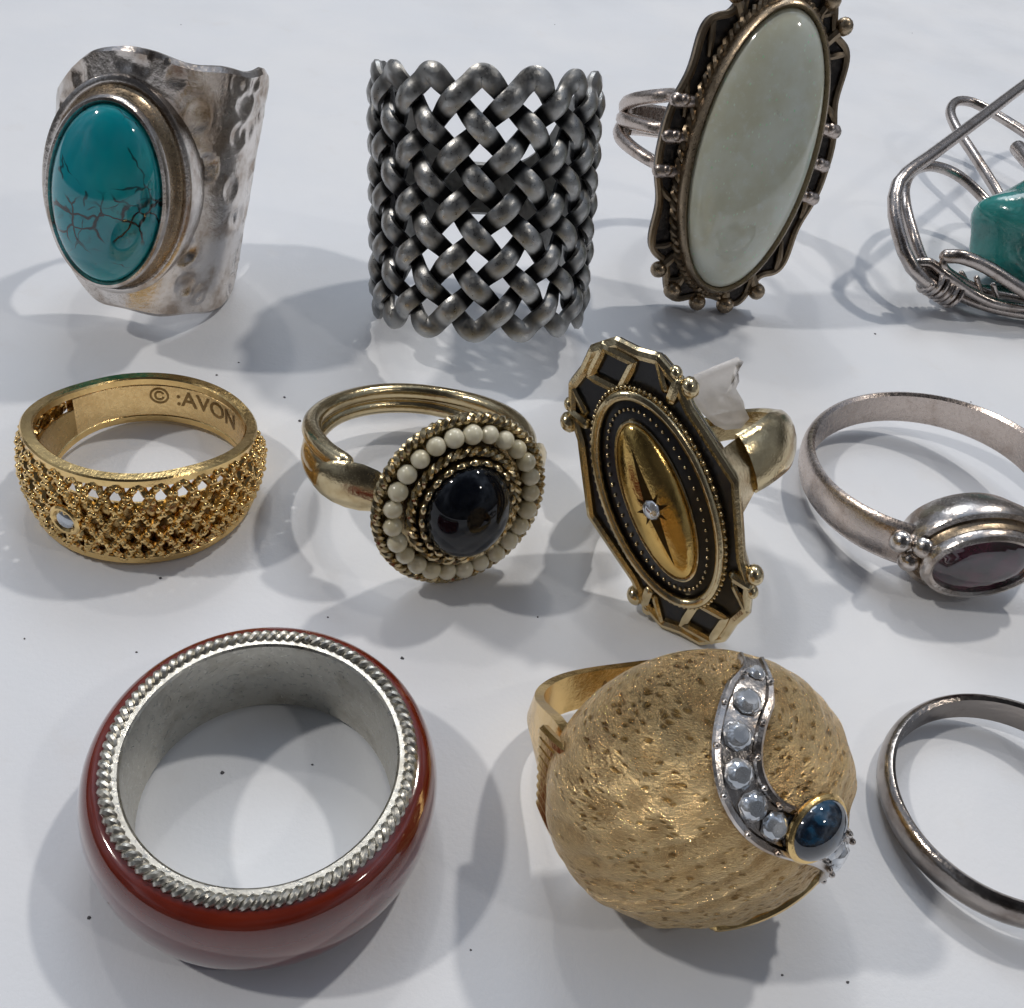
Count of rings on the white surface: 11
